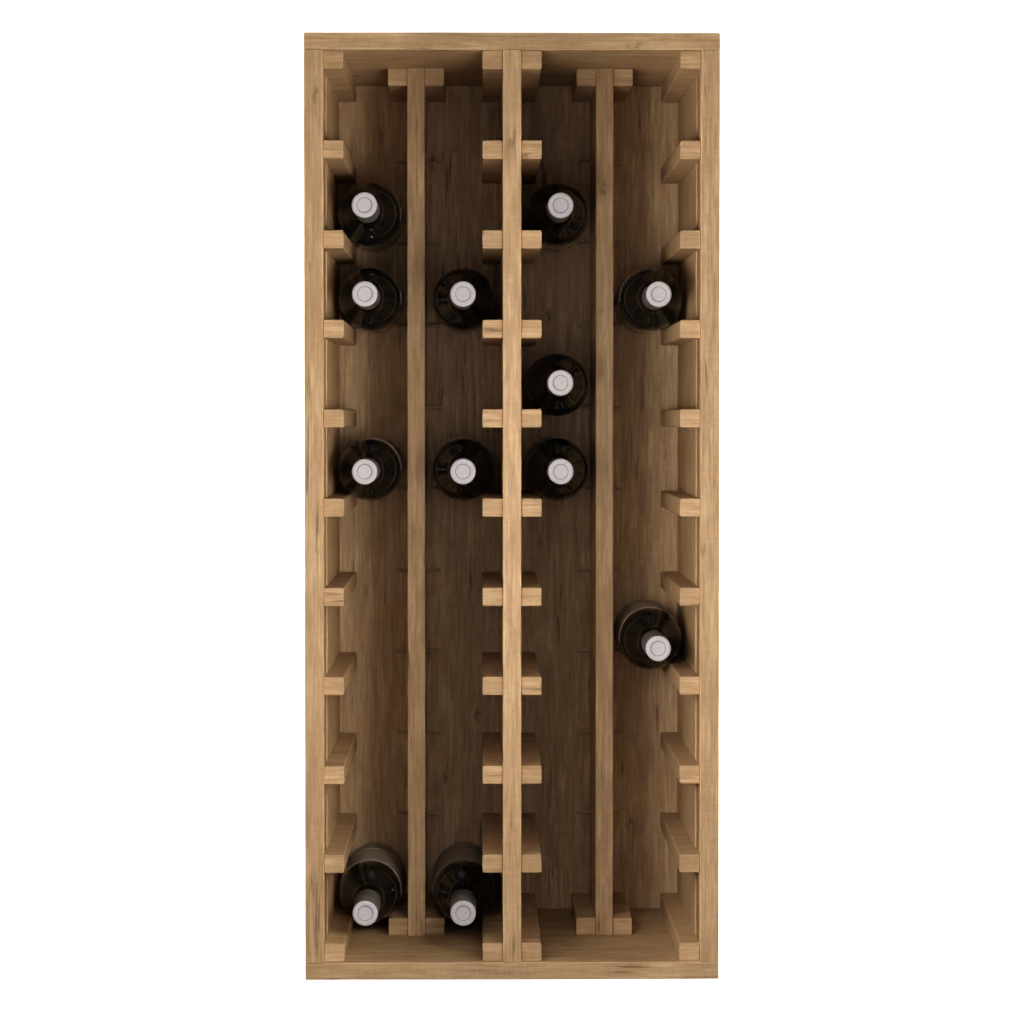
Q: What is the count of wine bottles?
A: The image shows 12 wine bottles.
